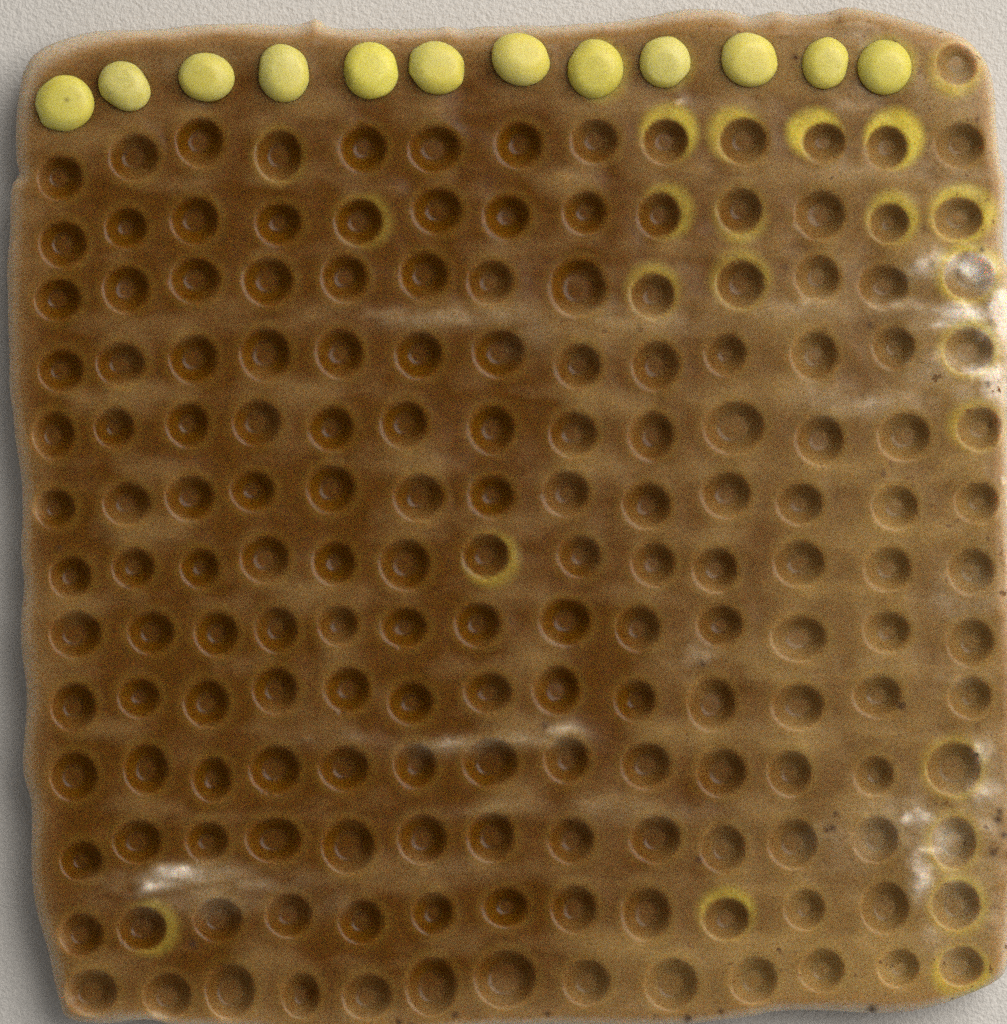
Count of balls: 12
